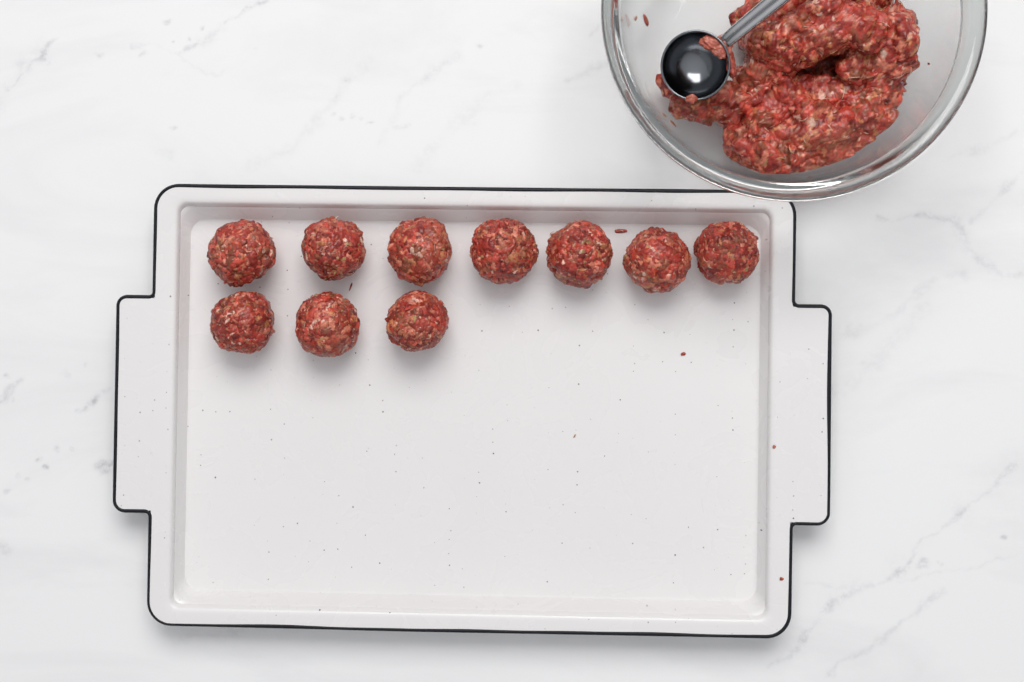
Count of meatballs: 10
